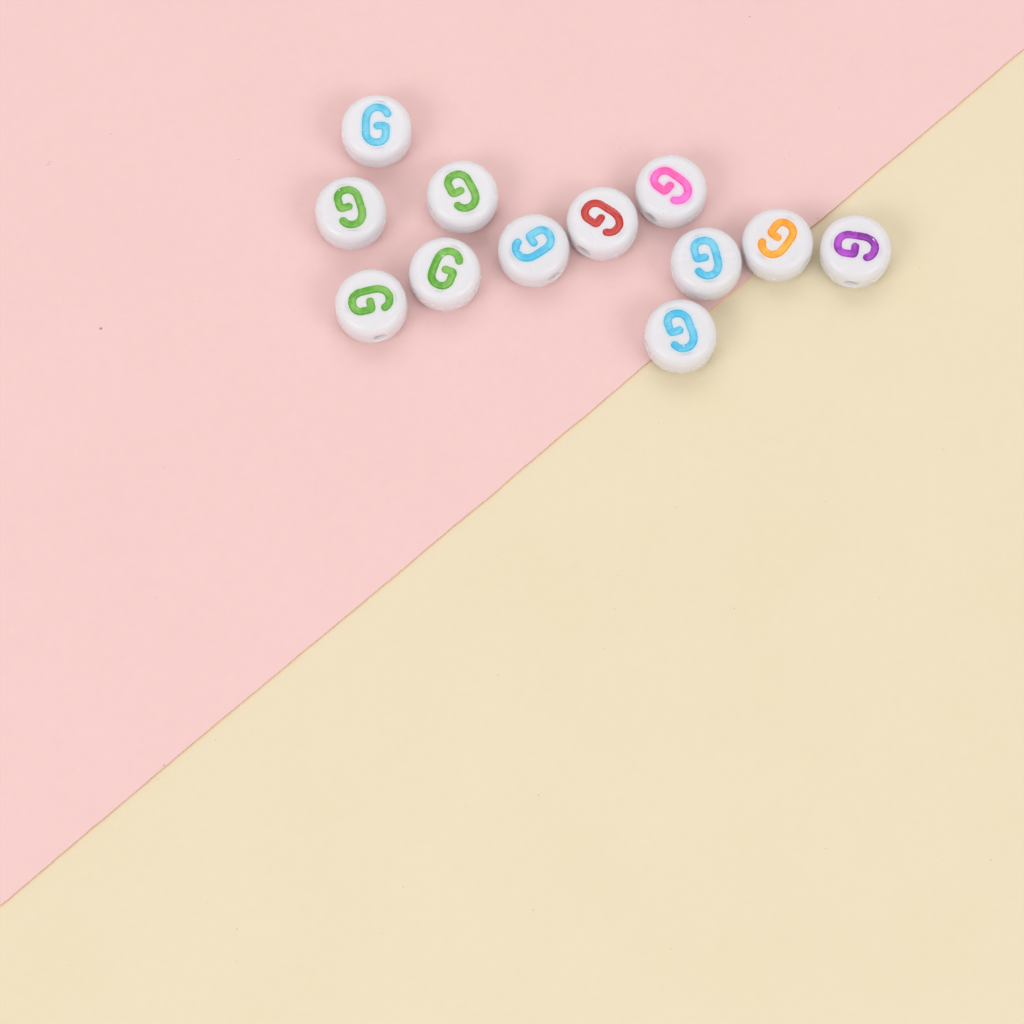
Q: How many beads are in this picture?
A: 12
